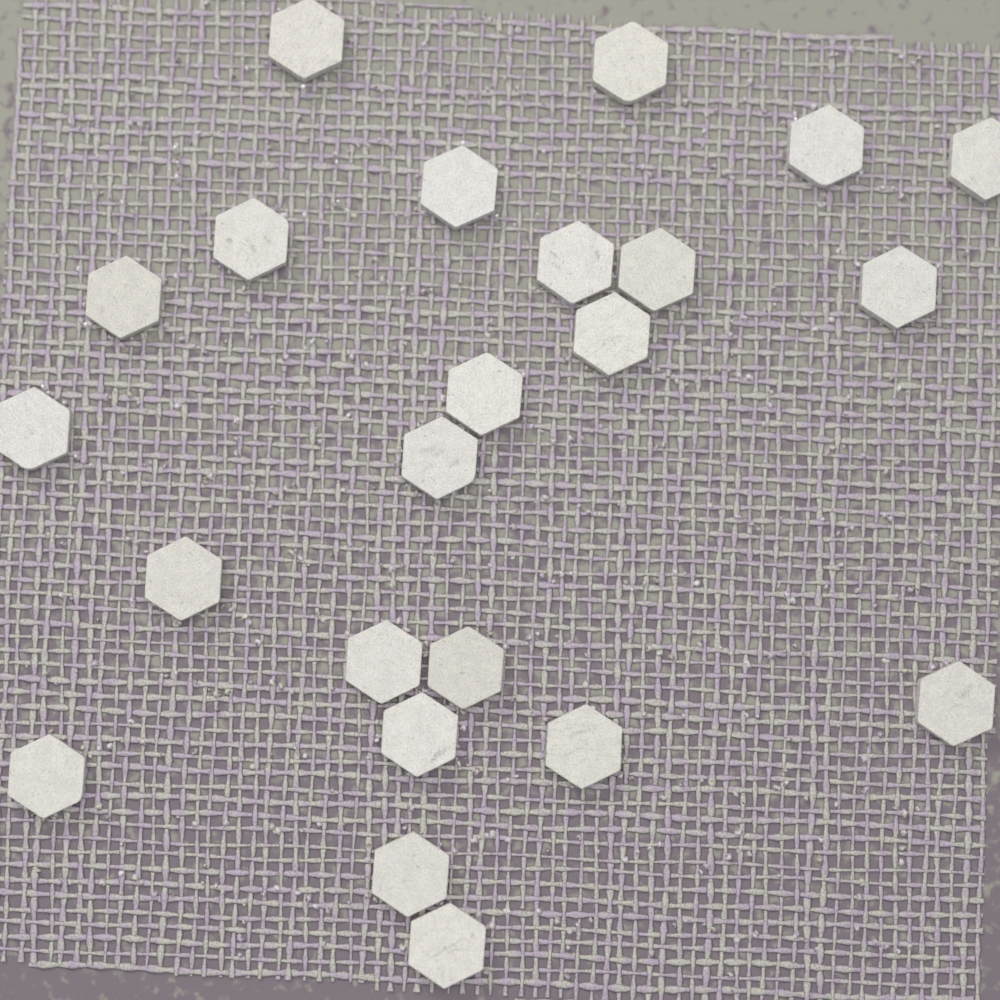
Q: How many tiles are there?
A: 23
